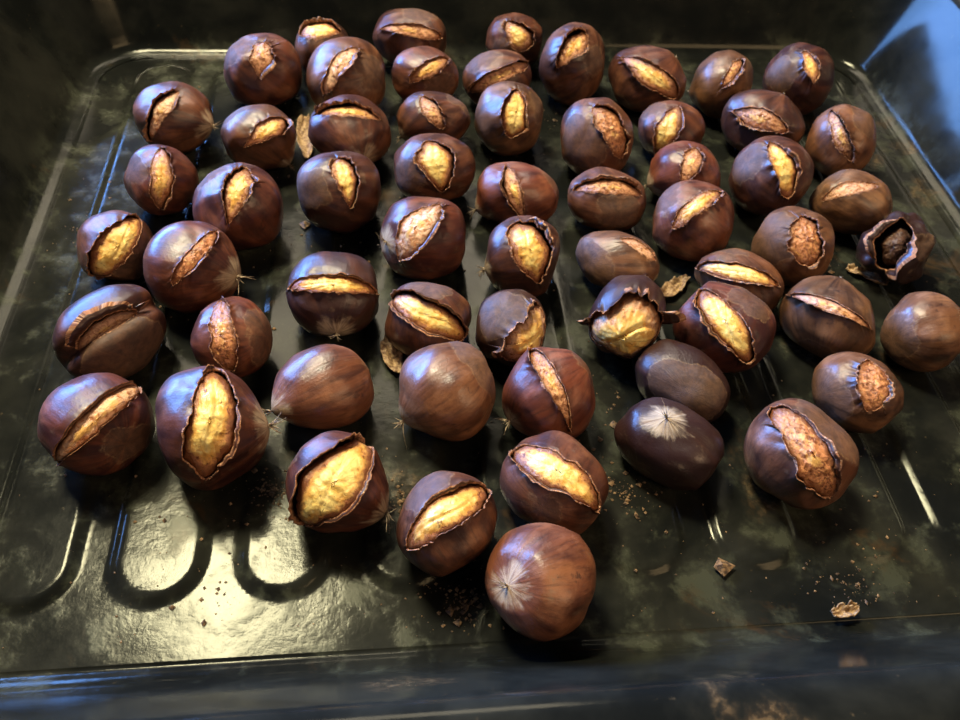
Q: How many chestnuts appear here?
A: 60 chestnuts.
